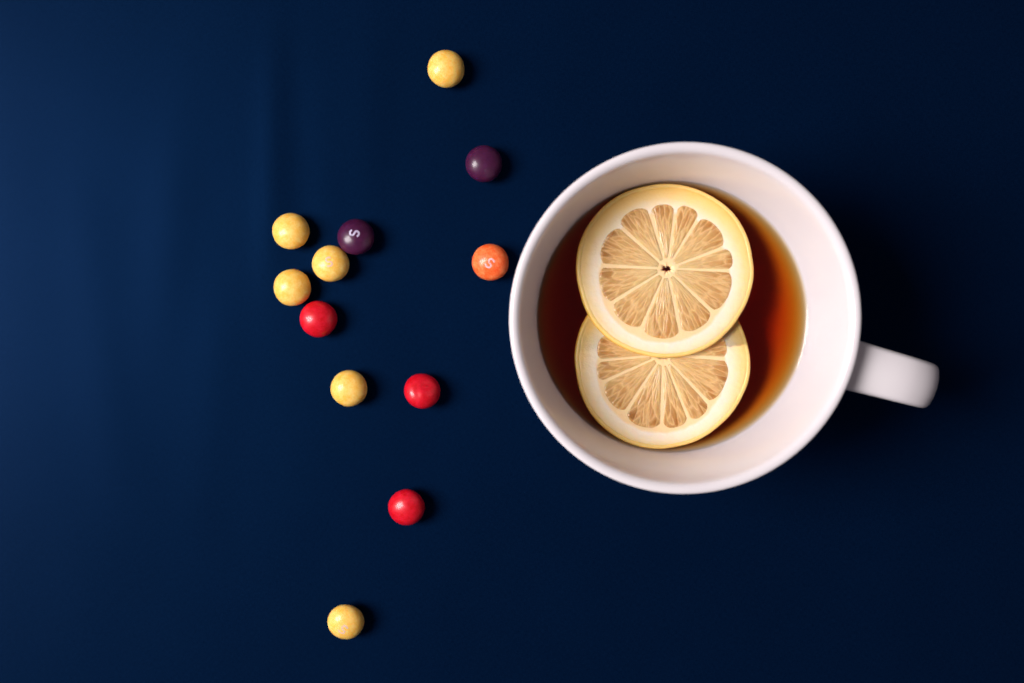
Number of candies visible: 12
